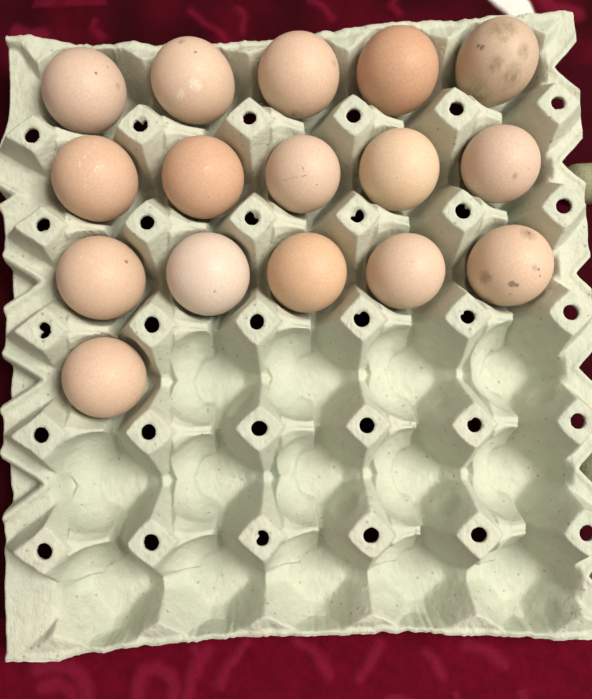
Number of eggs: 16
